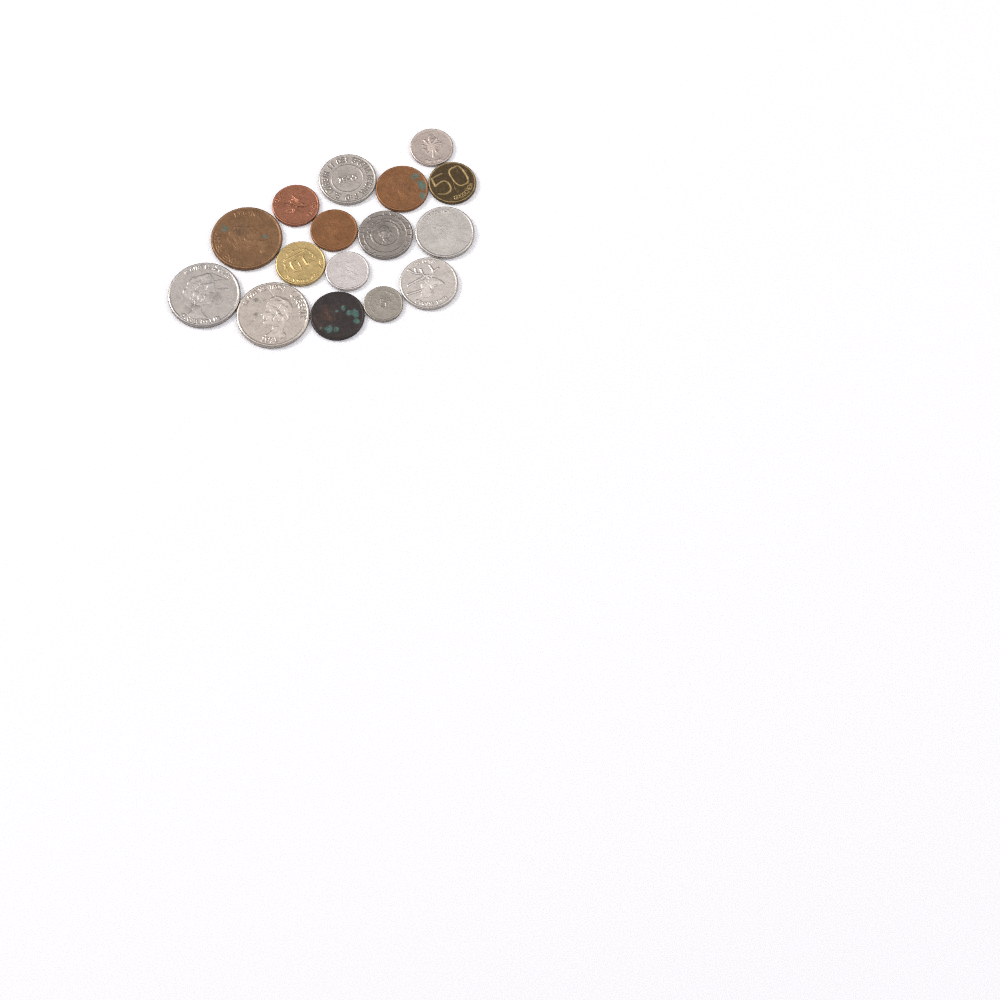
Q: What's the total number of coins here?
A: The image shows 16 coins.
